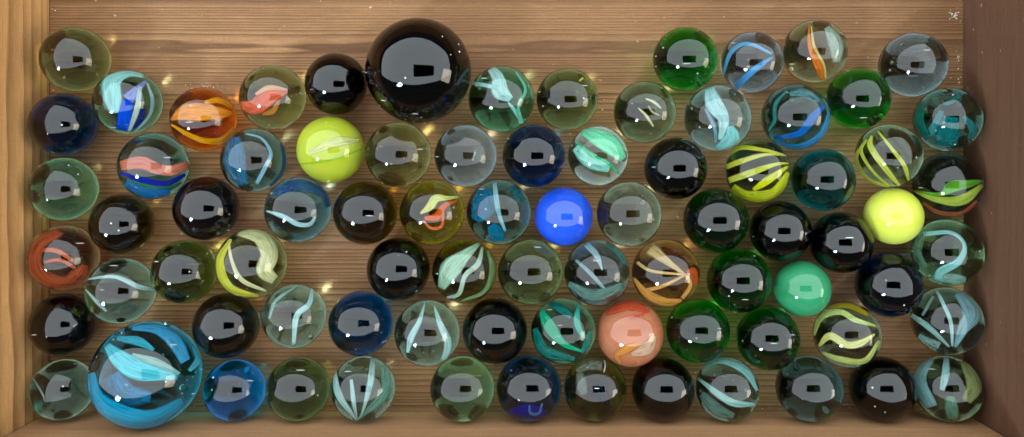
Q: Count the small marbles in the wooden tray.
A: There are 79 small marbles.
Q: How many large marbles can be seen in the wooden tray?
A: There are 2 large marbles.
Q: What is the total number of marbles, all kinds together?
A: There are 81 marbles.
